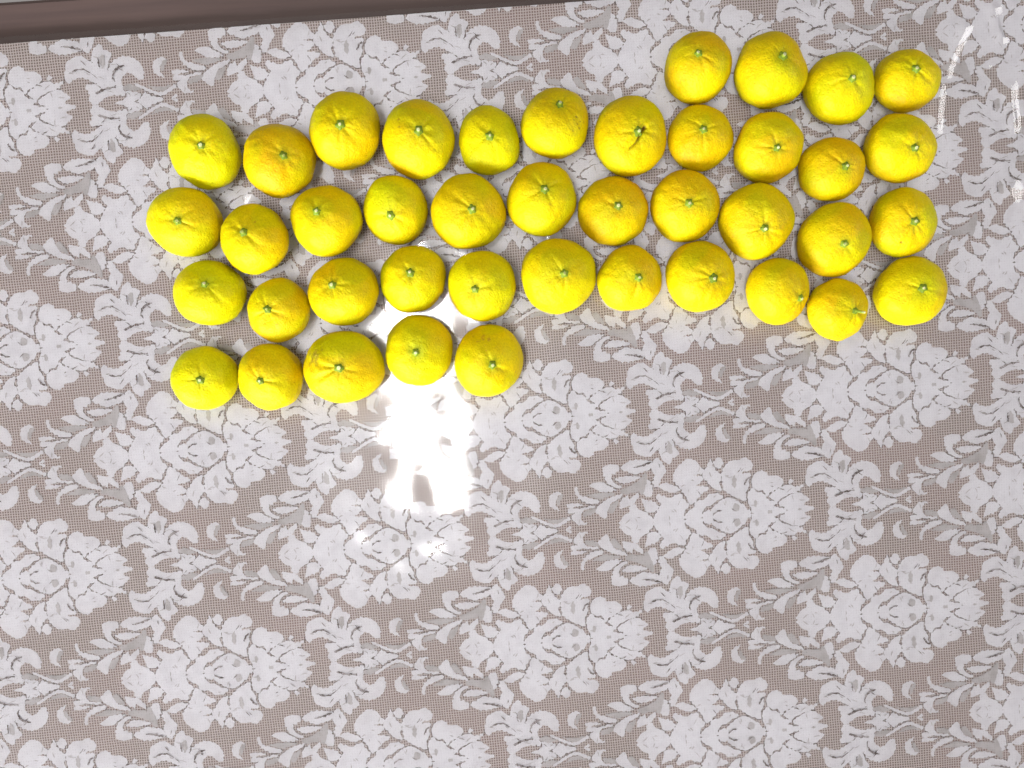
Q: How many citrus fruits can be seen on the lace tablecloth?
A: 42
